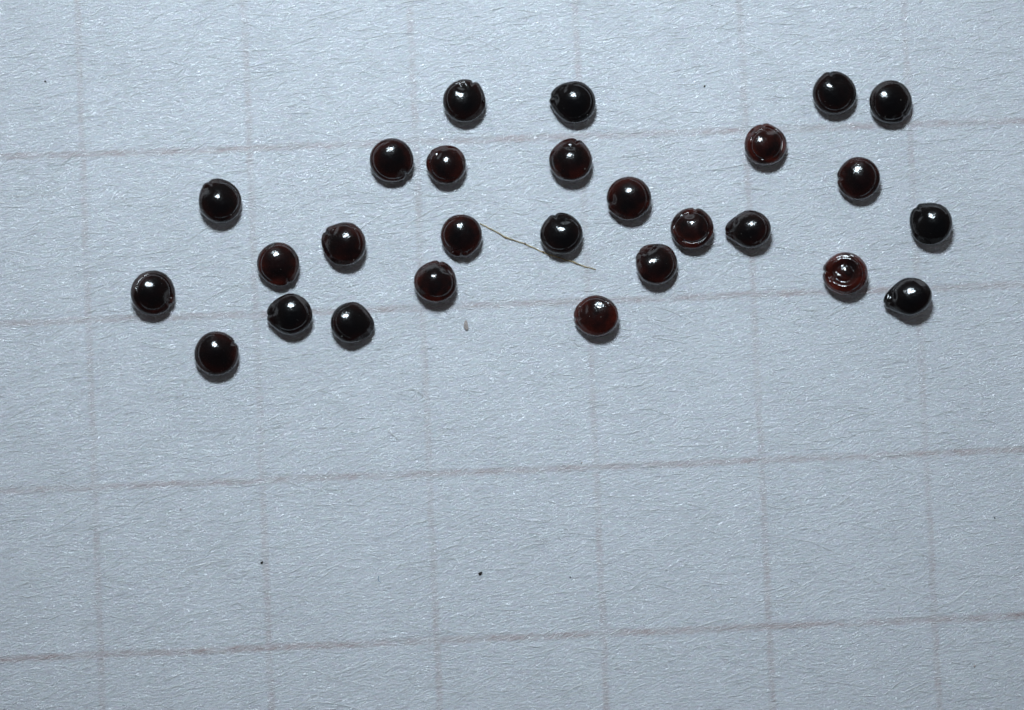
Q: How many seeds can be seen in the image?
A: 27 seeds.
